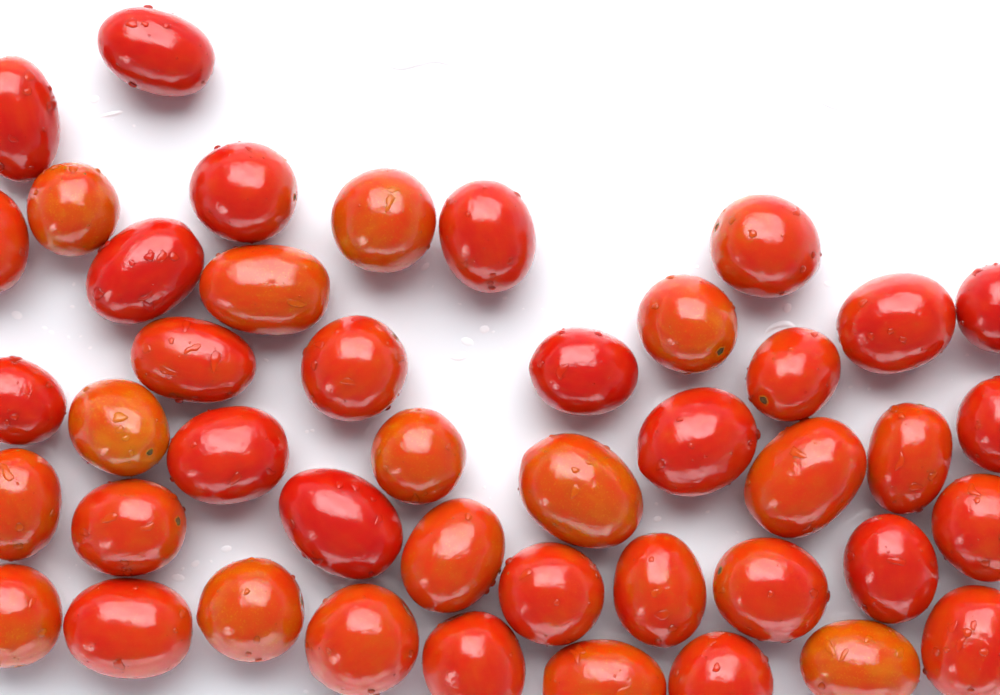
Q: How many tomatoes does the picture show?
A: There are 44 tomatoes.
